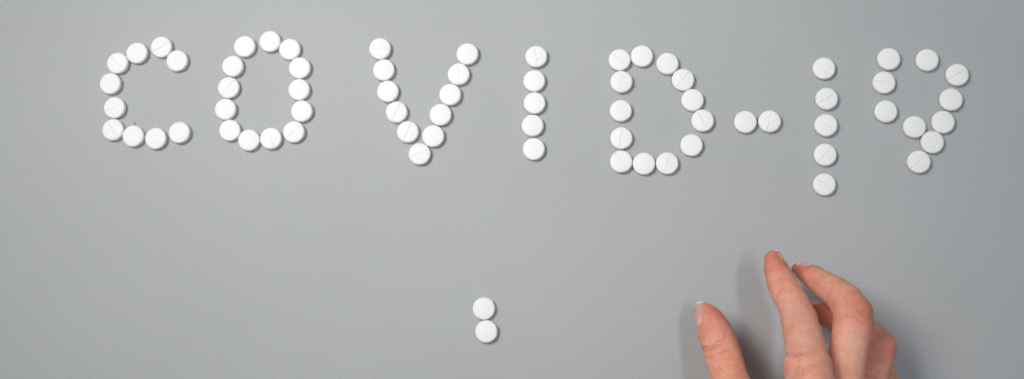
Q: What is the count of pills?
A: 71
